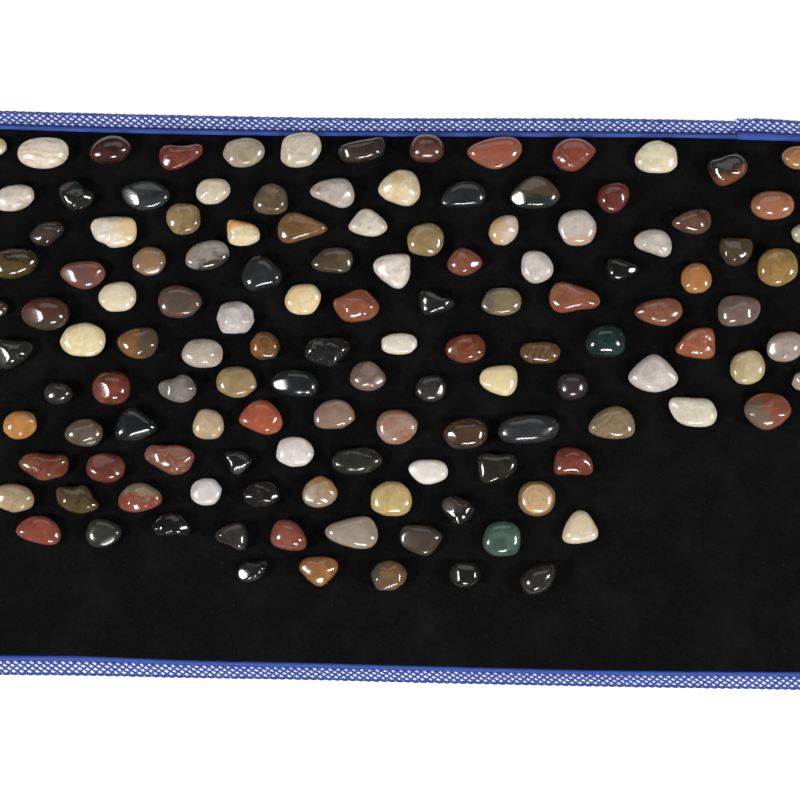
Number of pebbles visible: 129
